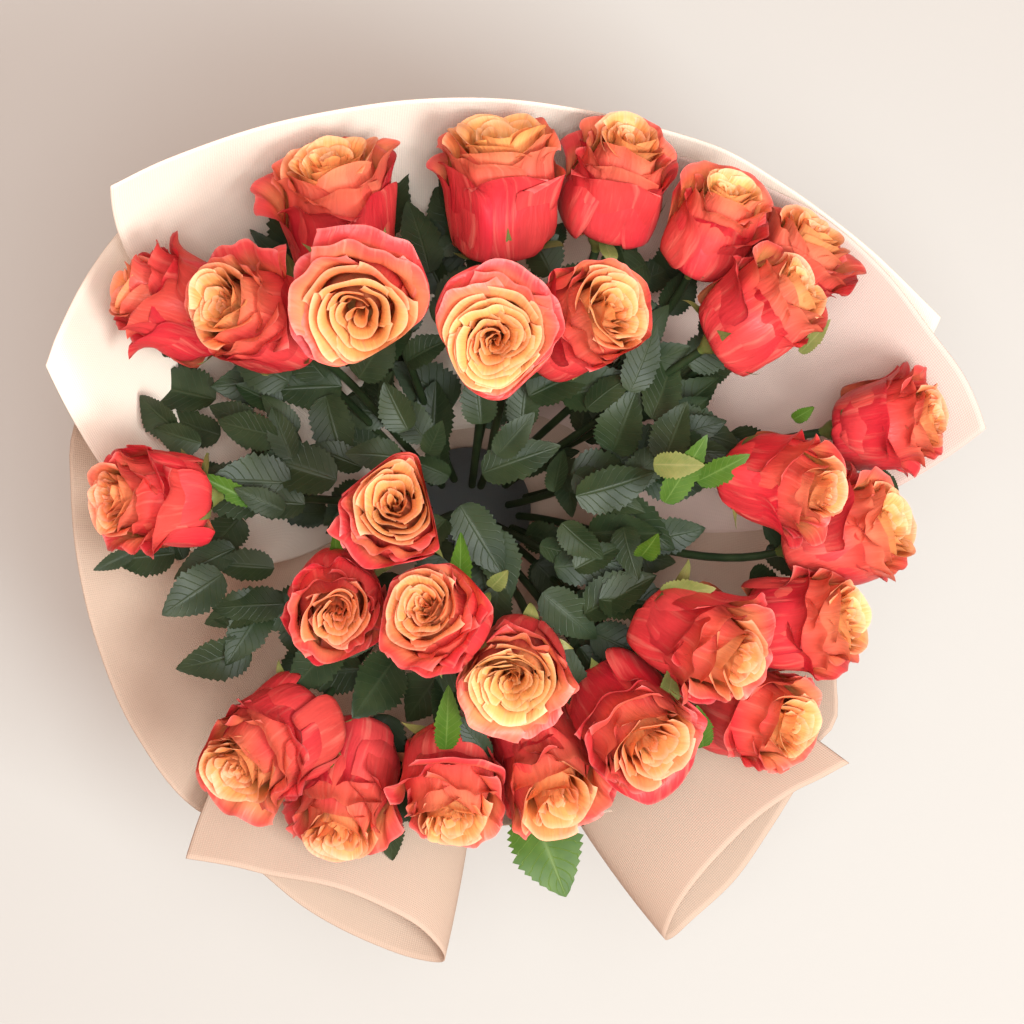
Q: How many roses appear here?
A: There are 27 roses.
